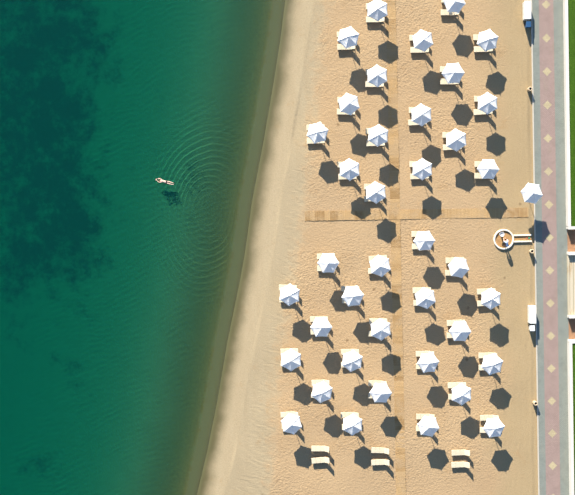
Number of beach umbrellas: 40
